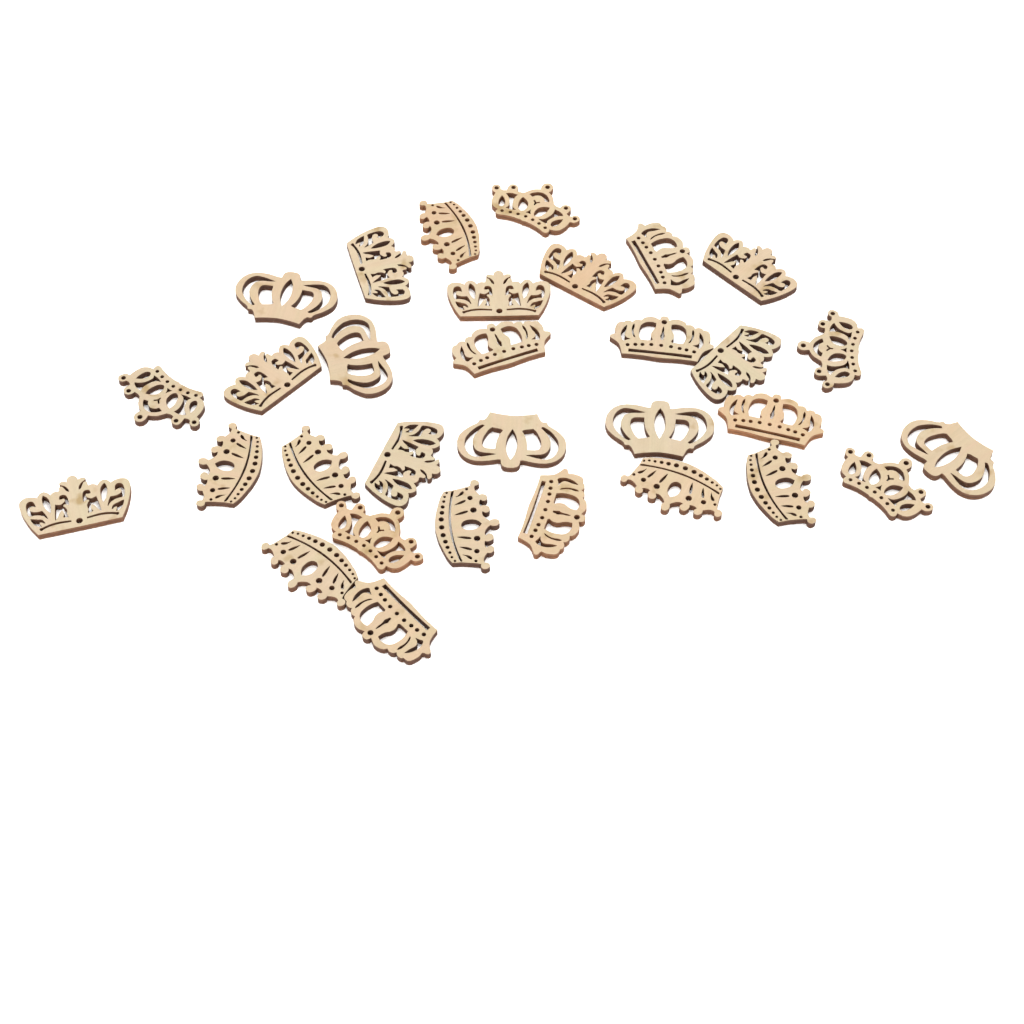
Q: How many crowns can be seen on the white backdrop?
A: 31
